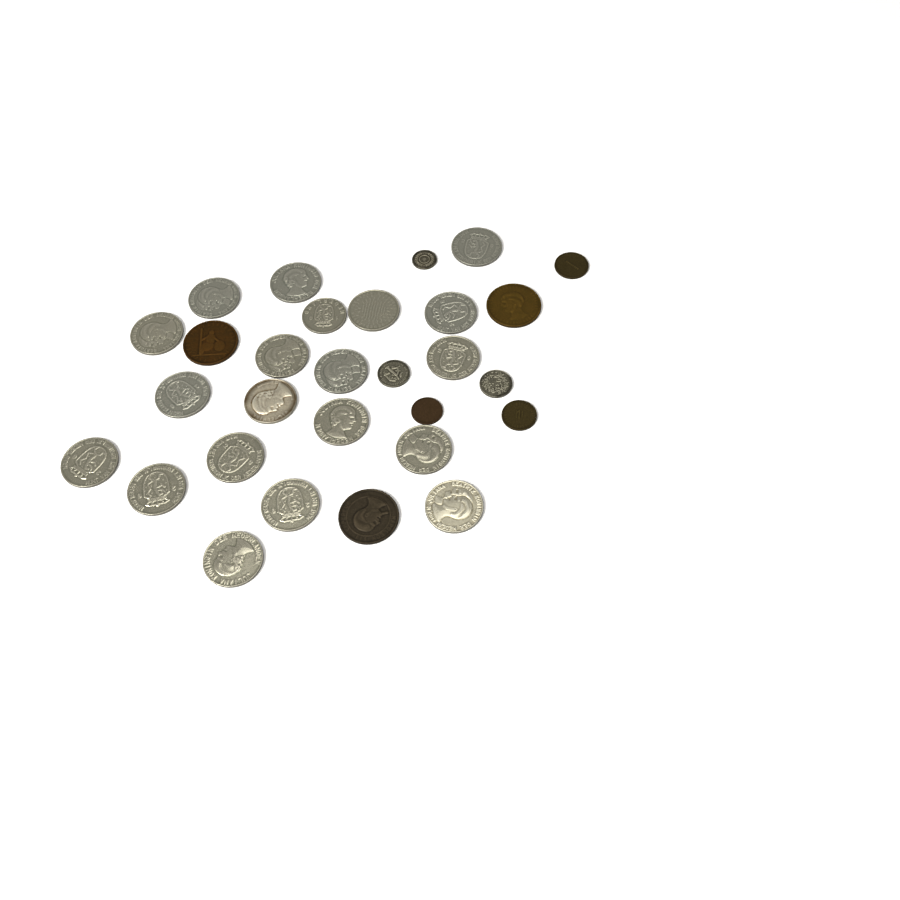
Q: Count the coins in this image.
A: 29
